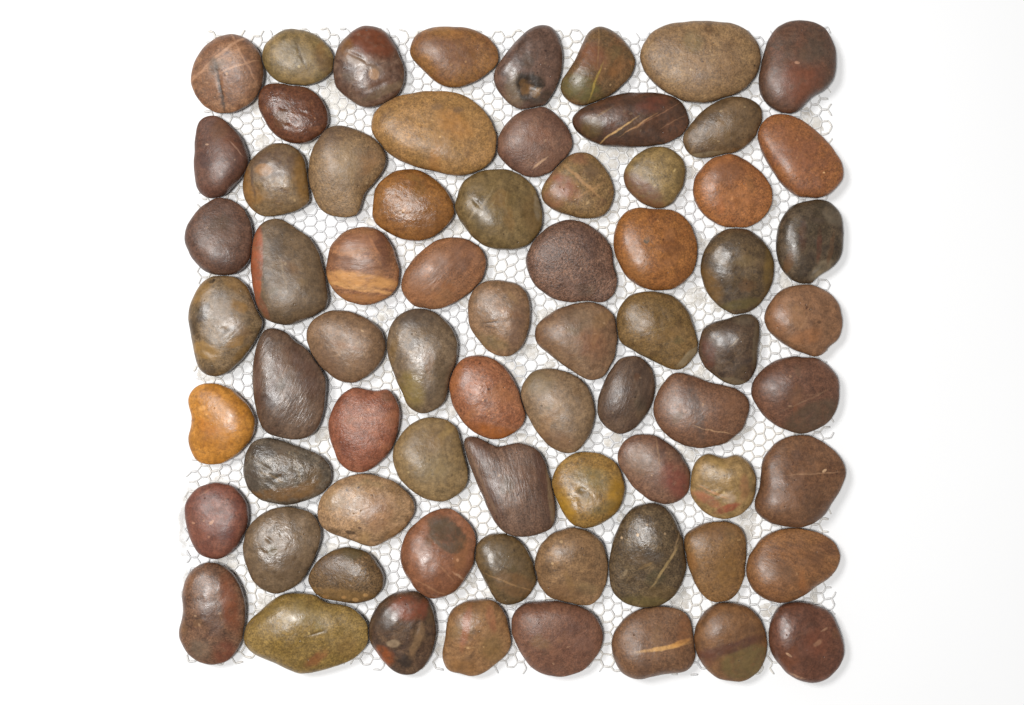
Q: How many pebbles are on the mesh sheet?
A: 71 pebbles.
